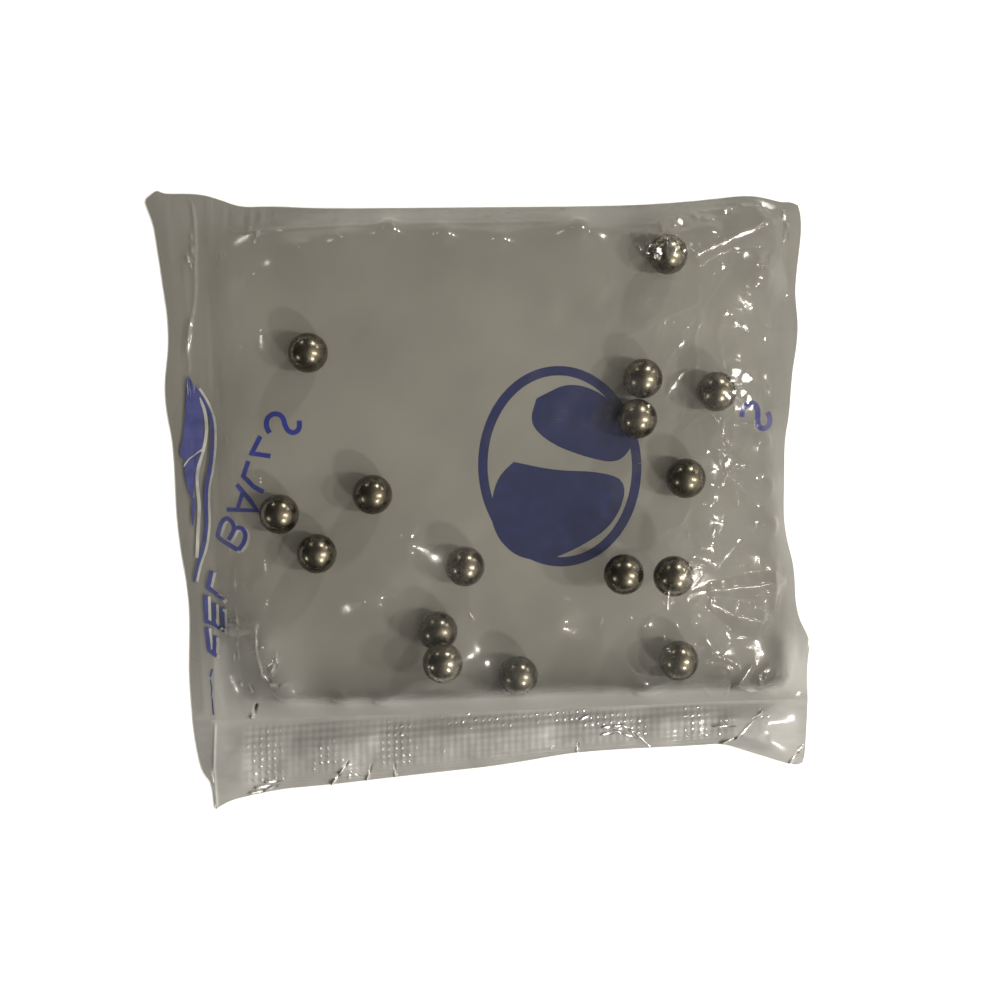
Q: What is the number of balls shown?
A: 16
